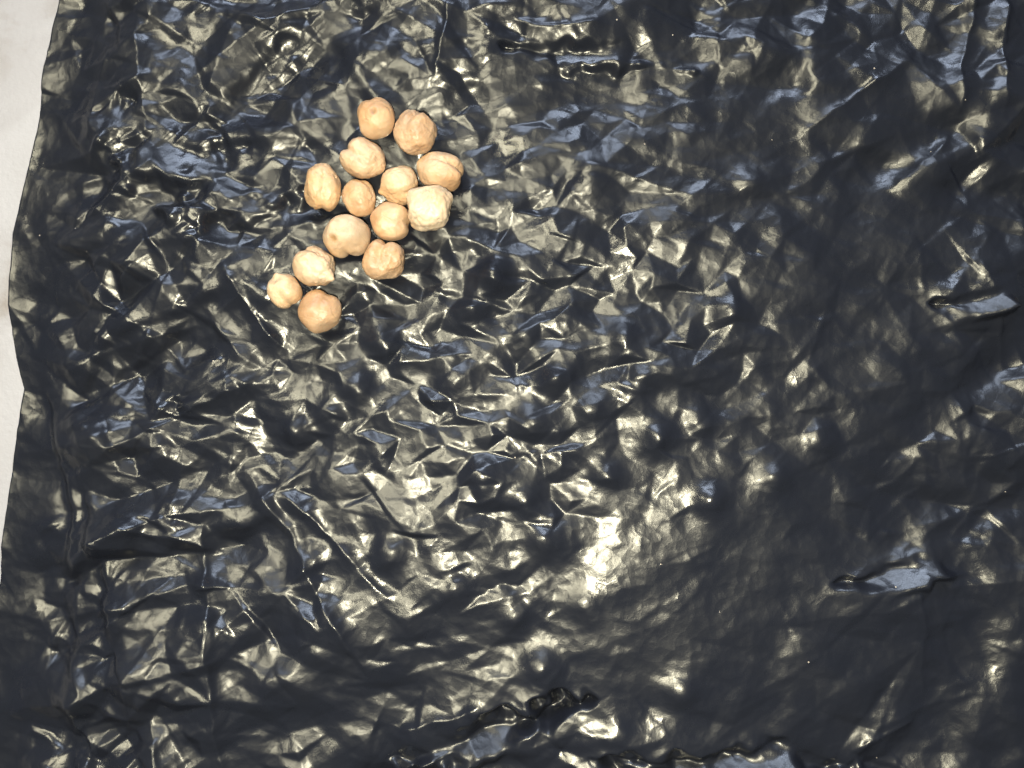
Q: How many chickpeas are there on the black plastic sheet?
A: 14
